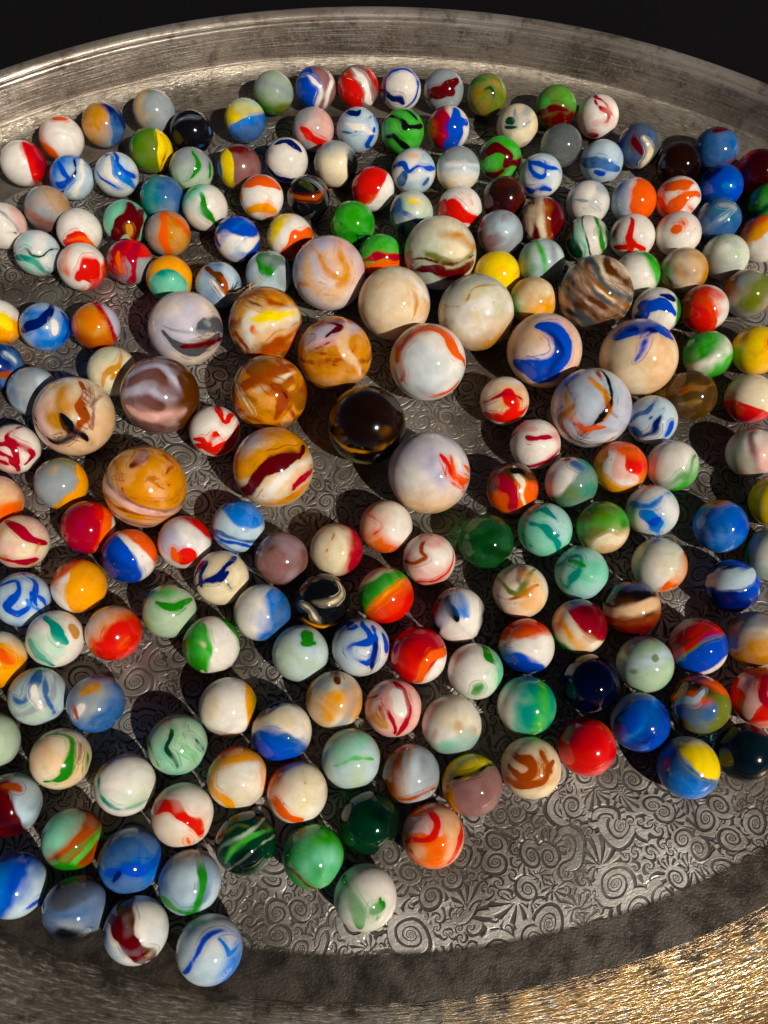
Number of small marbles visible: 183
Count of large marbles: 19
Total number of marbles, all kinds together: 202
